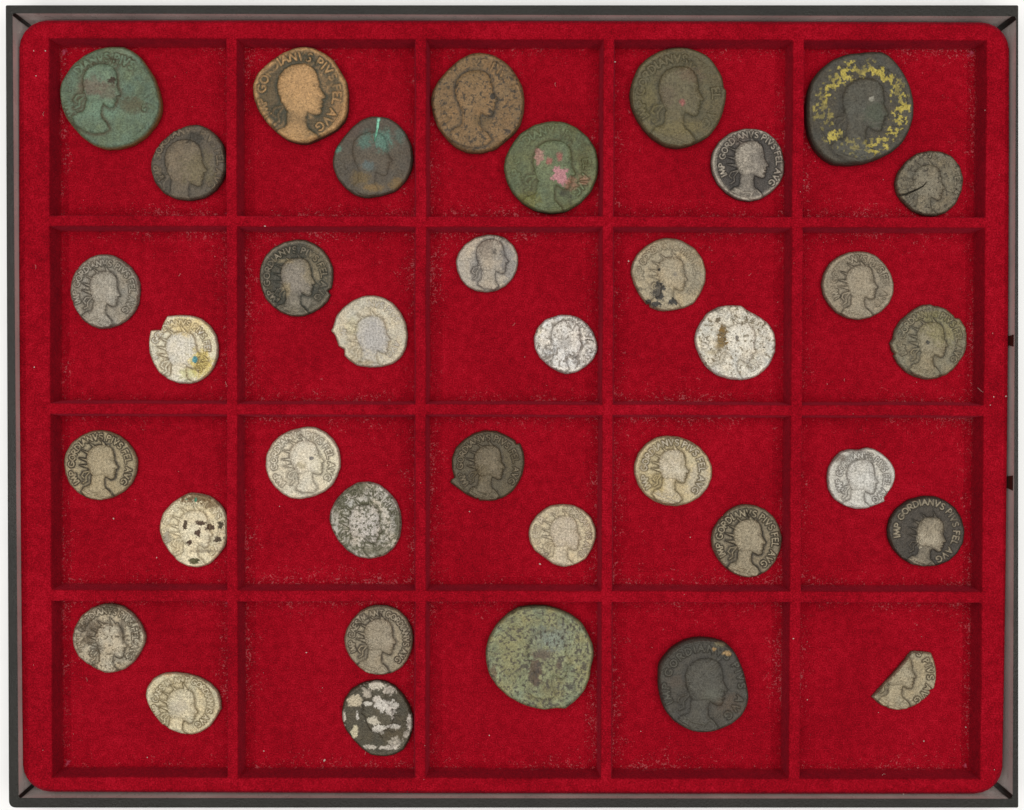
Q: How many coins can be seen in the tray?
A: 37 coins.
